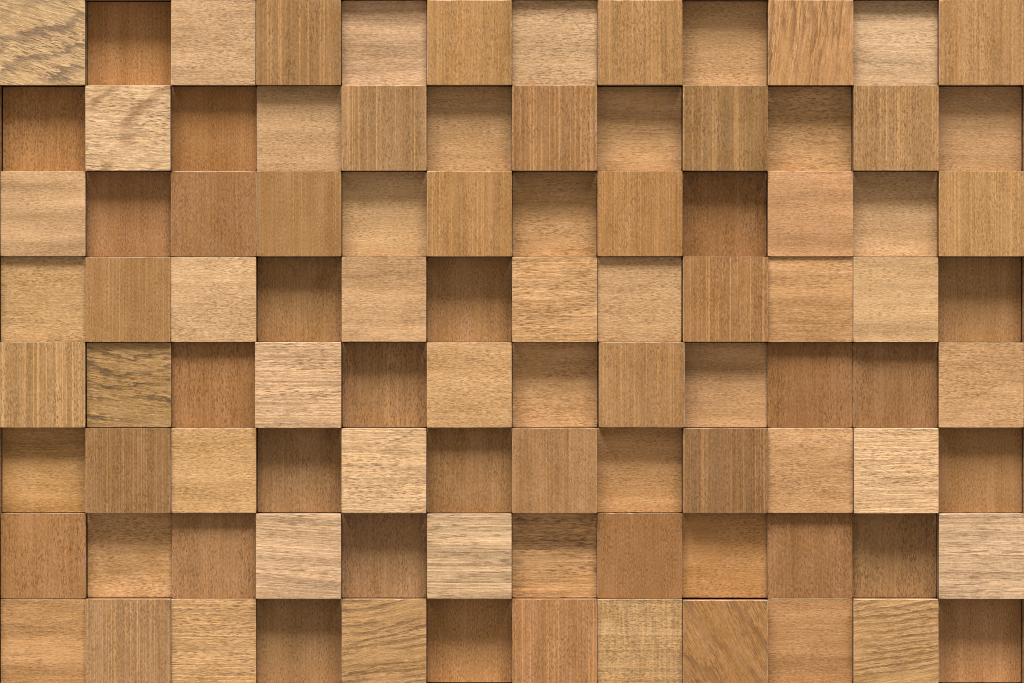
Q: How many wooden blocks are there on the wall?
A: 96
